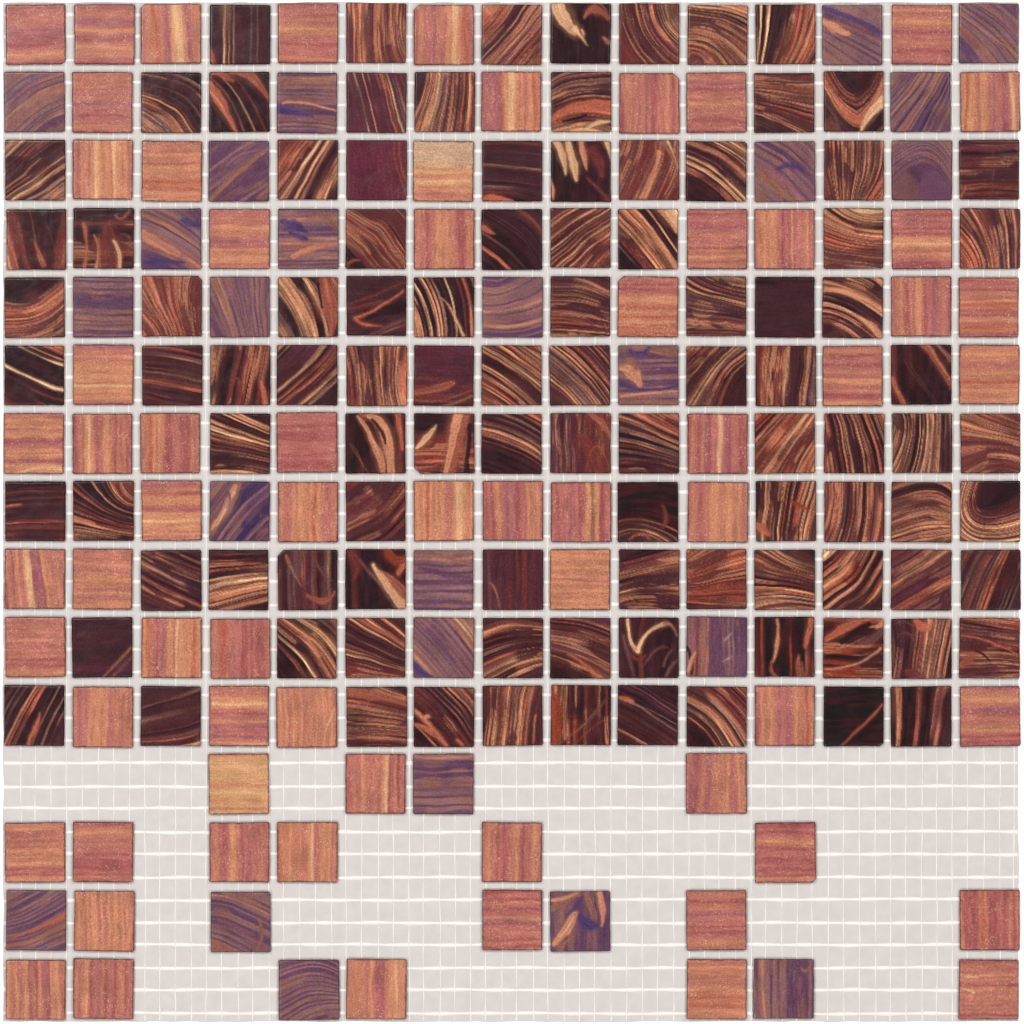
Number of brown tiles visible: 100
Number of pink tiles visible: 65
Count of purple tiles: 24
